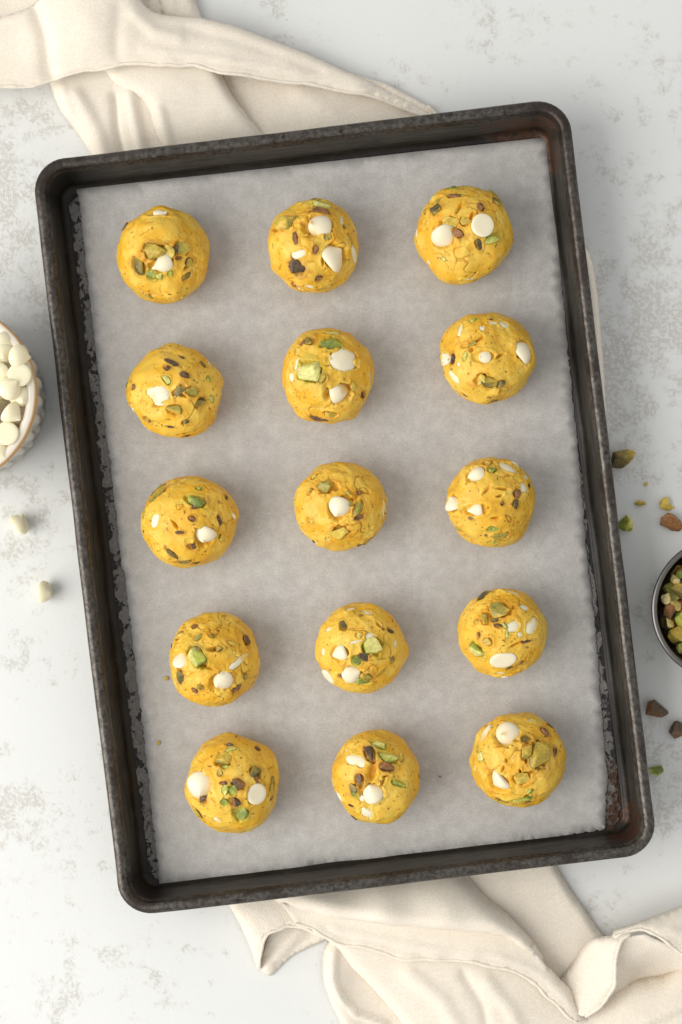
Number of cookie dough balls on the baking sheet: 15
